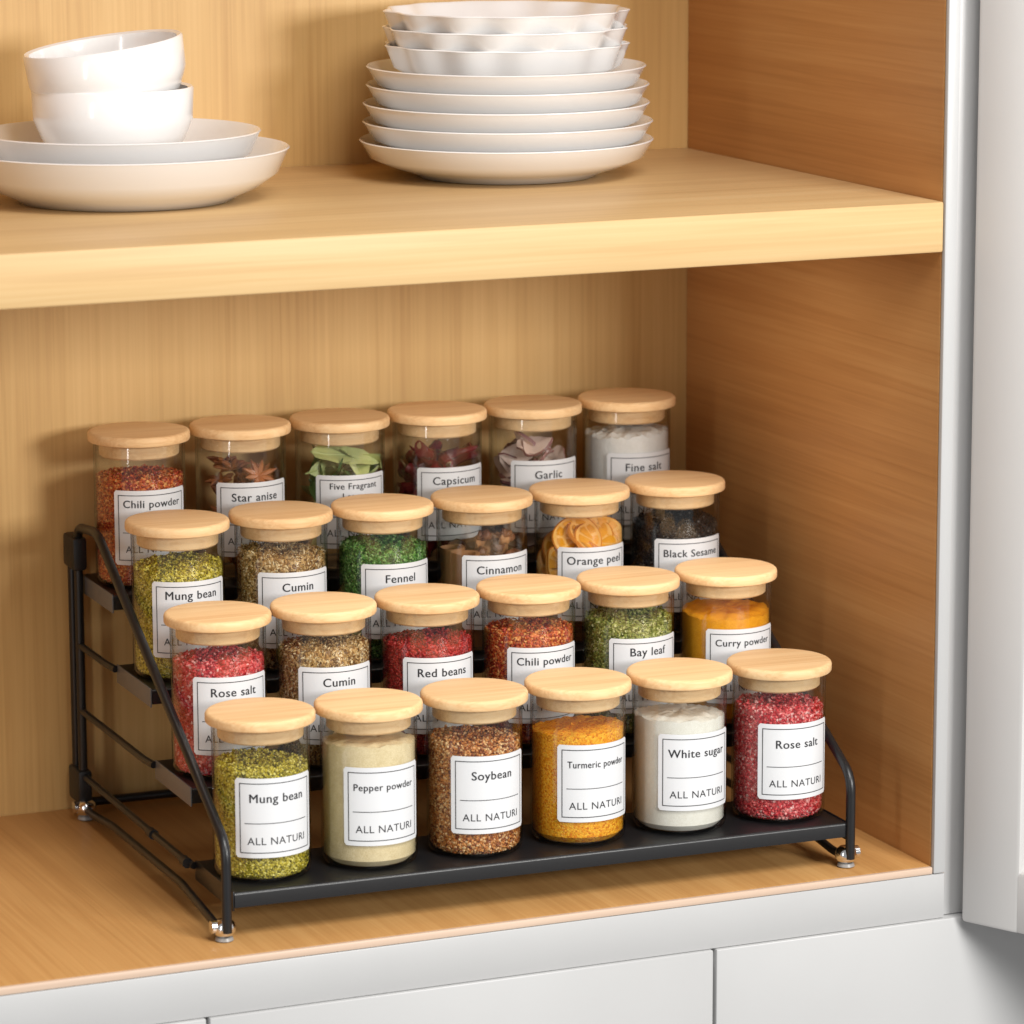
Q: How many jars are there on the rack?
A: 24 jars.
